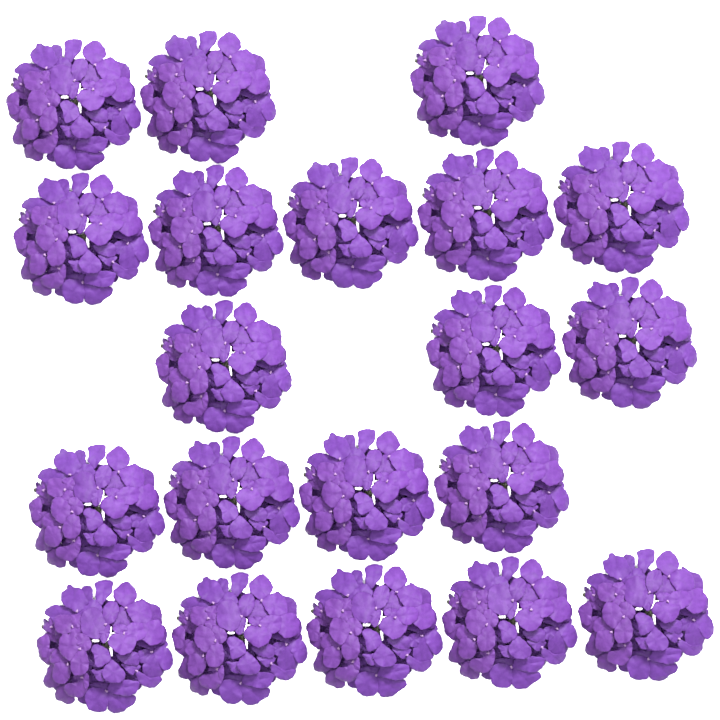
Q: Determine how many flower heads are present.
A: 20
